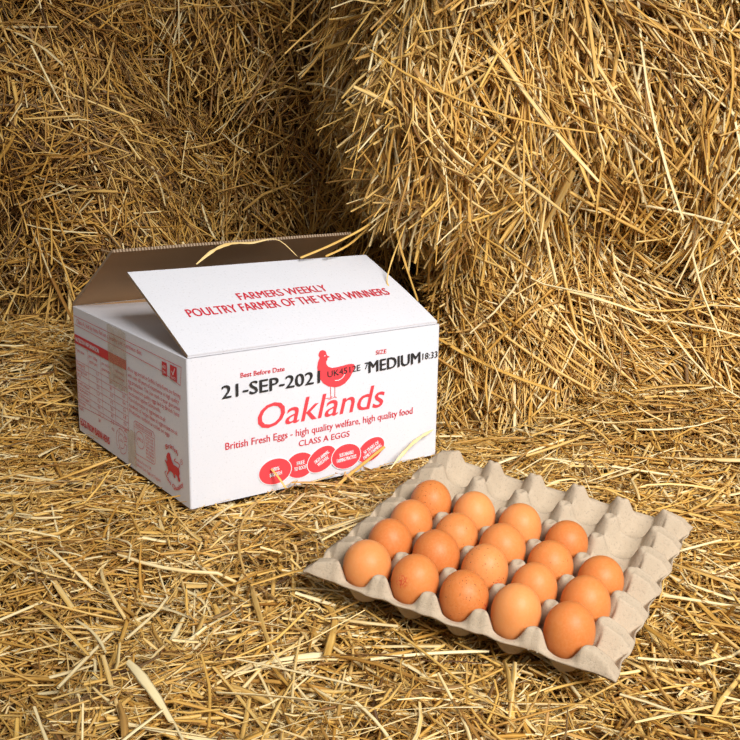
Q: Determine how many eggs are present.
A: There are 19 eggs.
